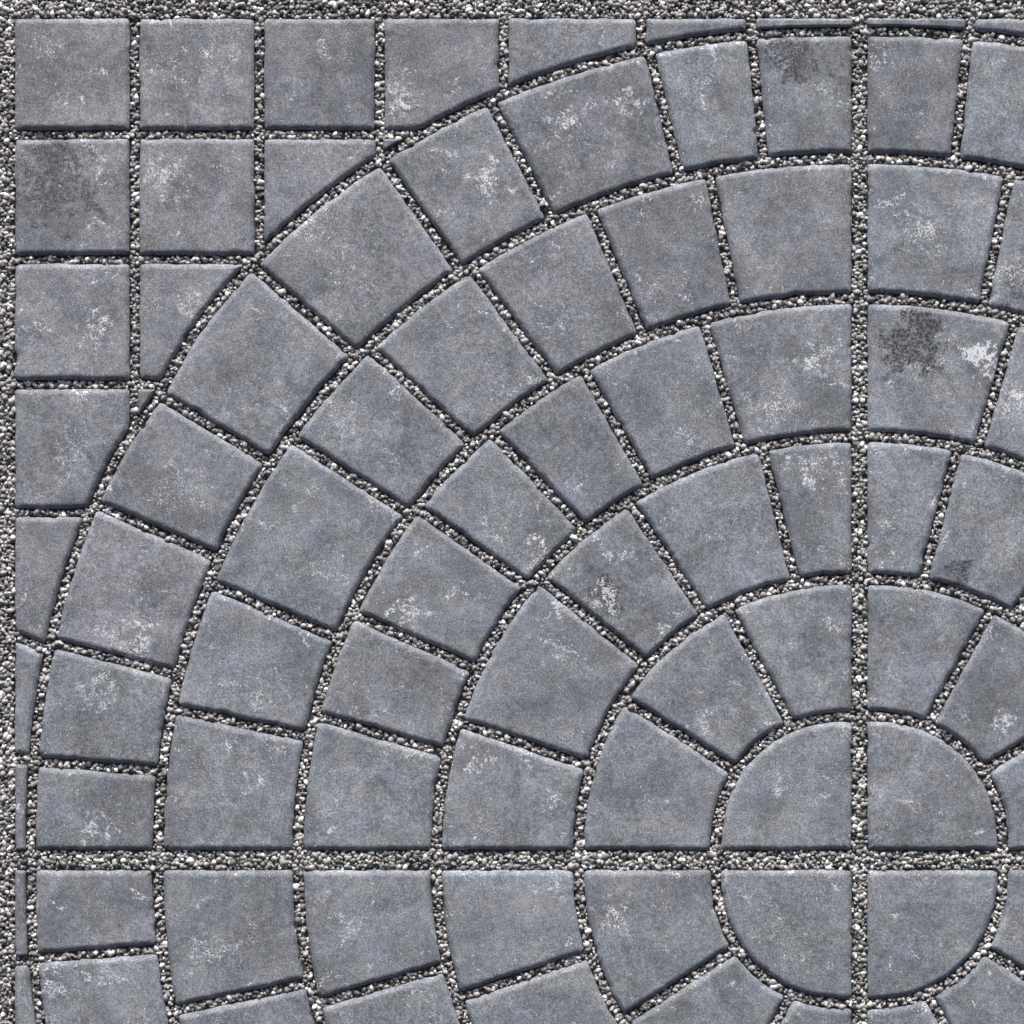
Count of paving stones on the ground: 84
